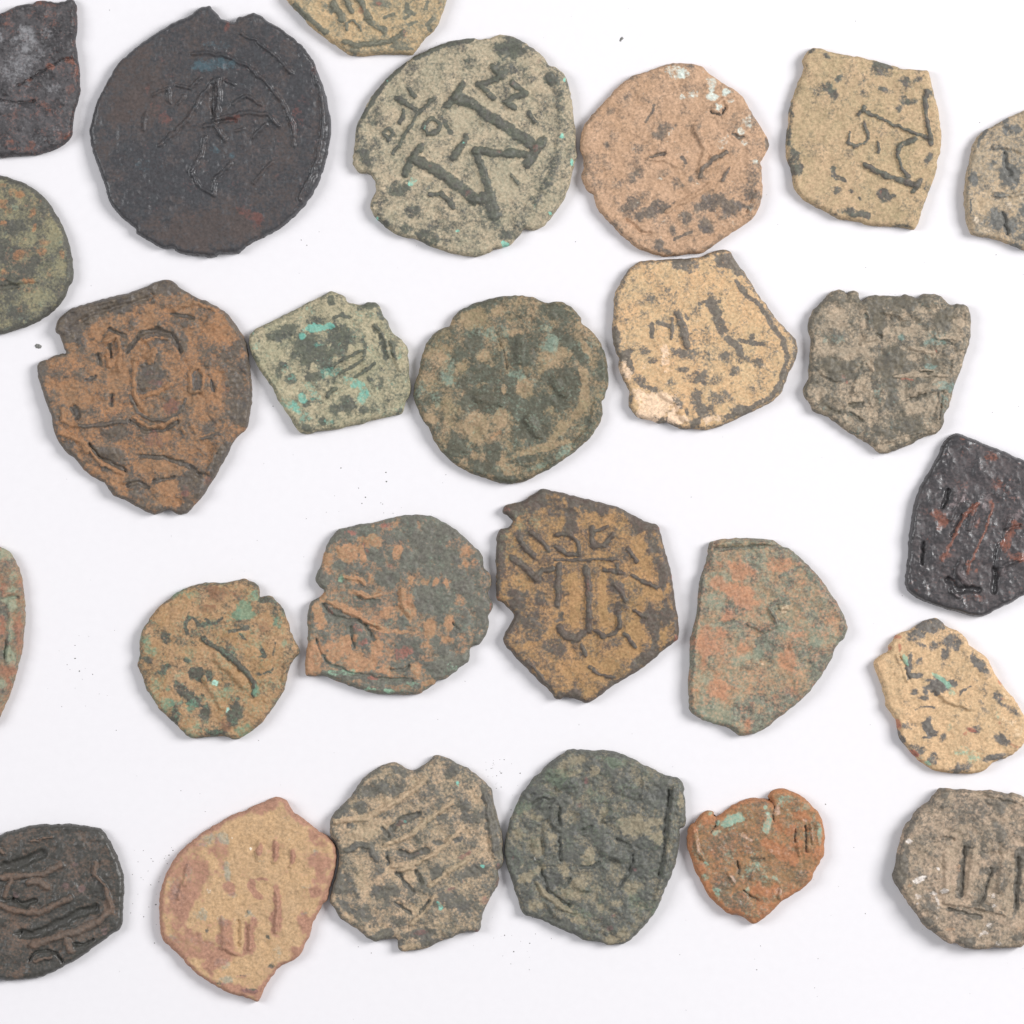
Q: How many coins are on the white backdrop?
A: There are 26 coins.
